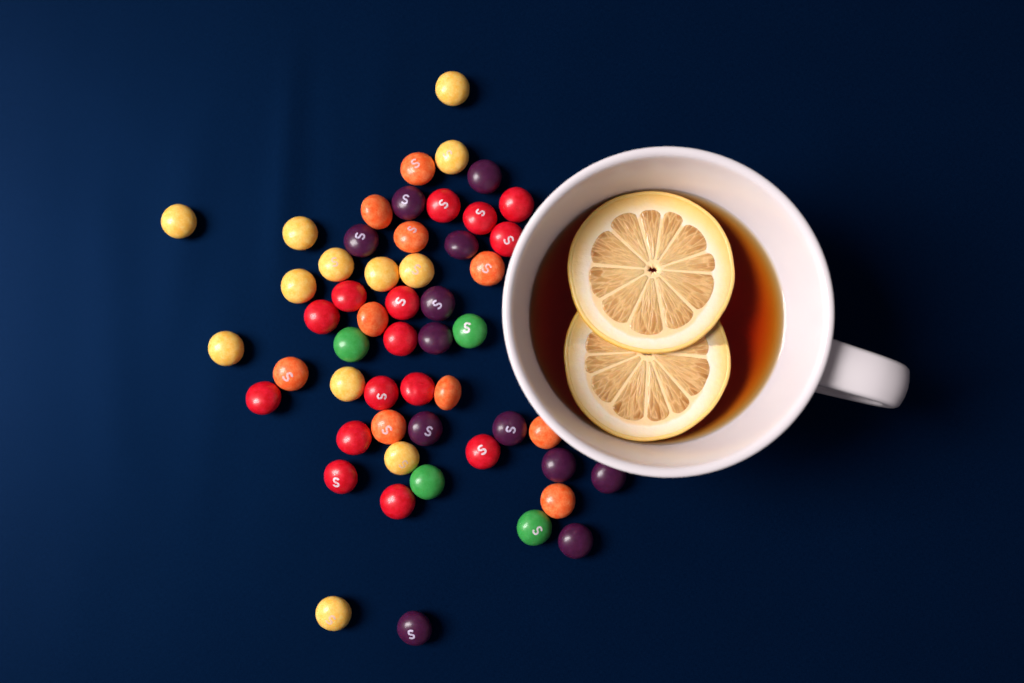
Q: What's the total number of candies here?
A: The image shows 53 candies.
